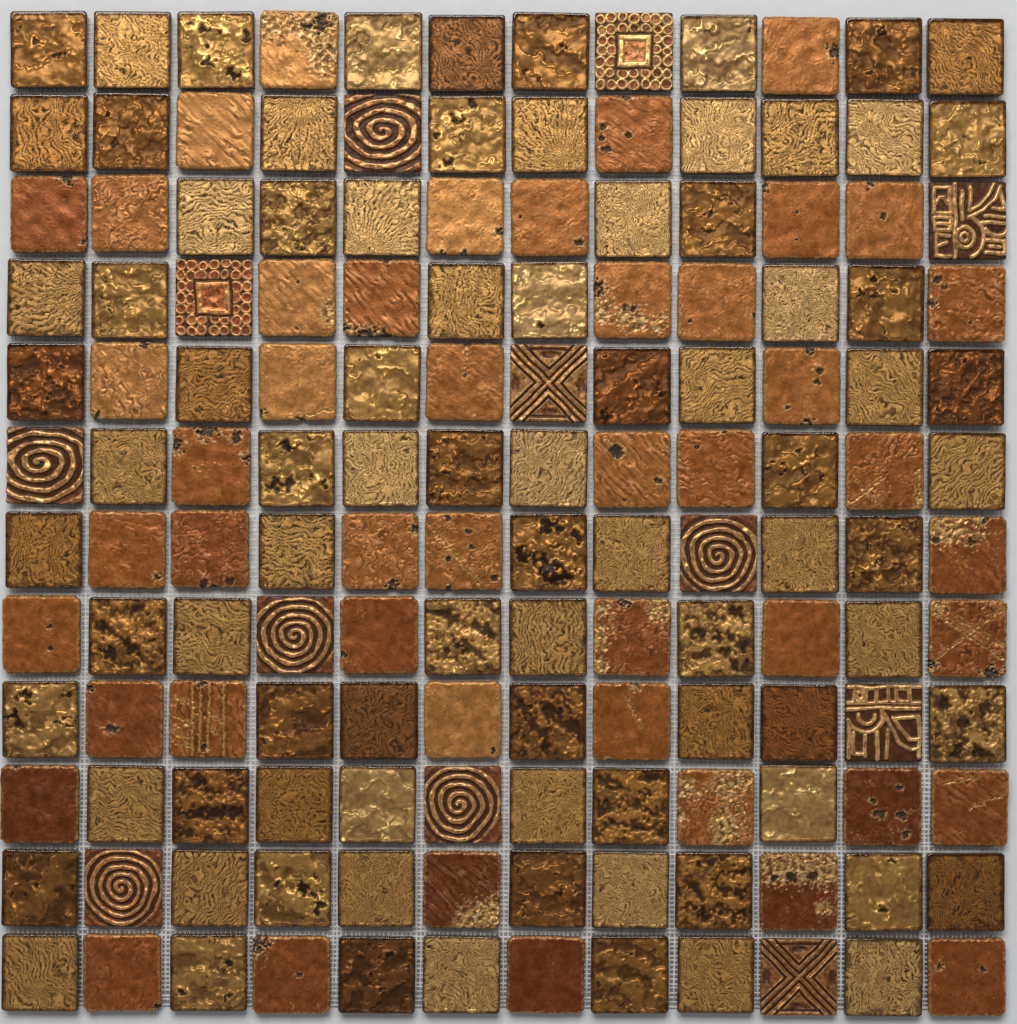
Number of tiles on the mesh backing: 144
